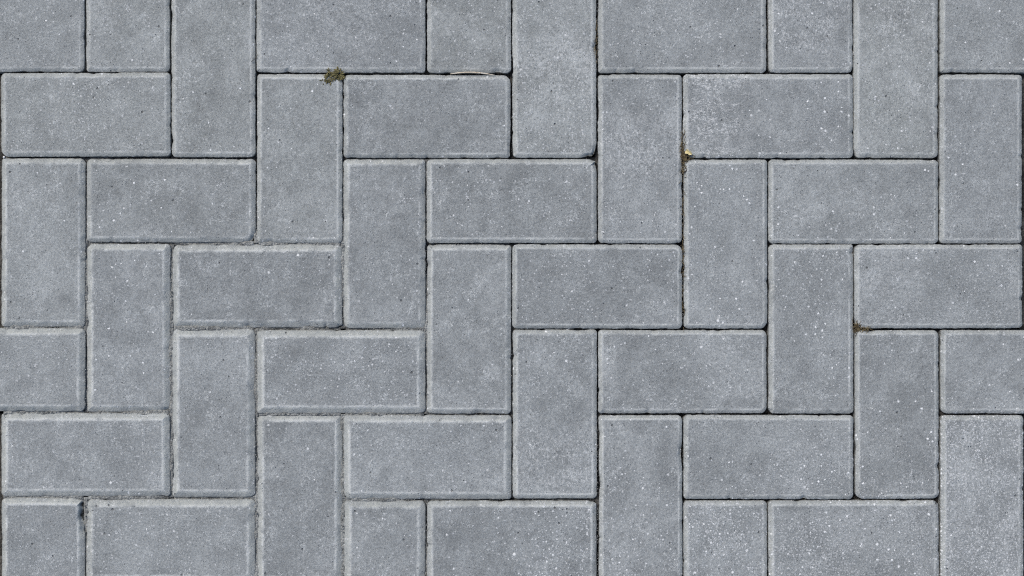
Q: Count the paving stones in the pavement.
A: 47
